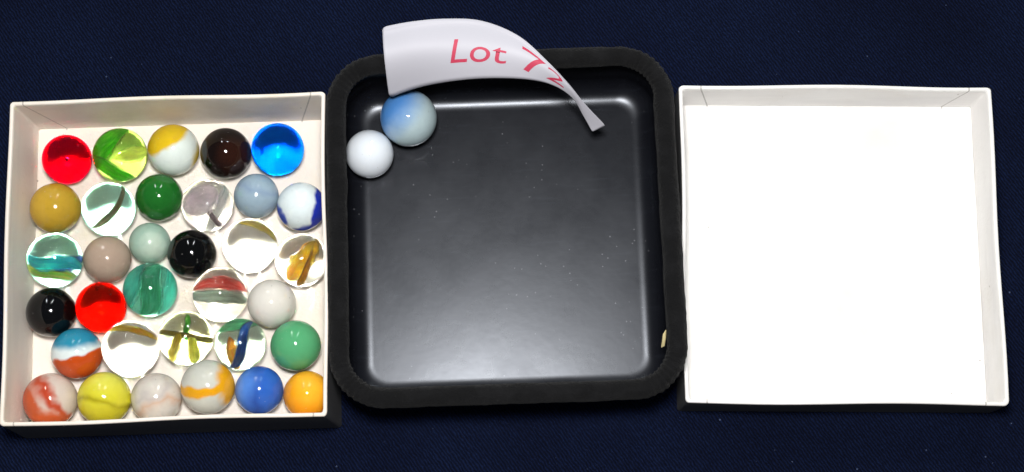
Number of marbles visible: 35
